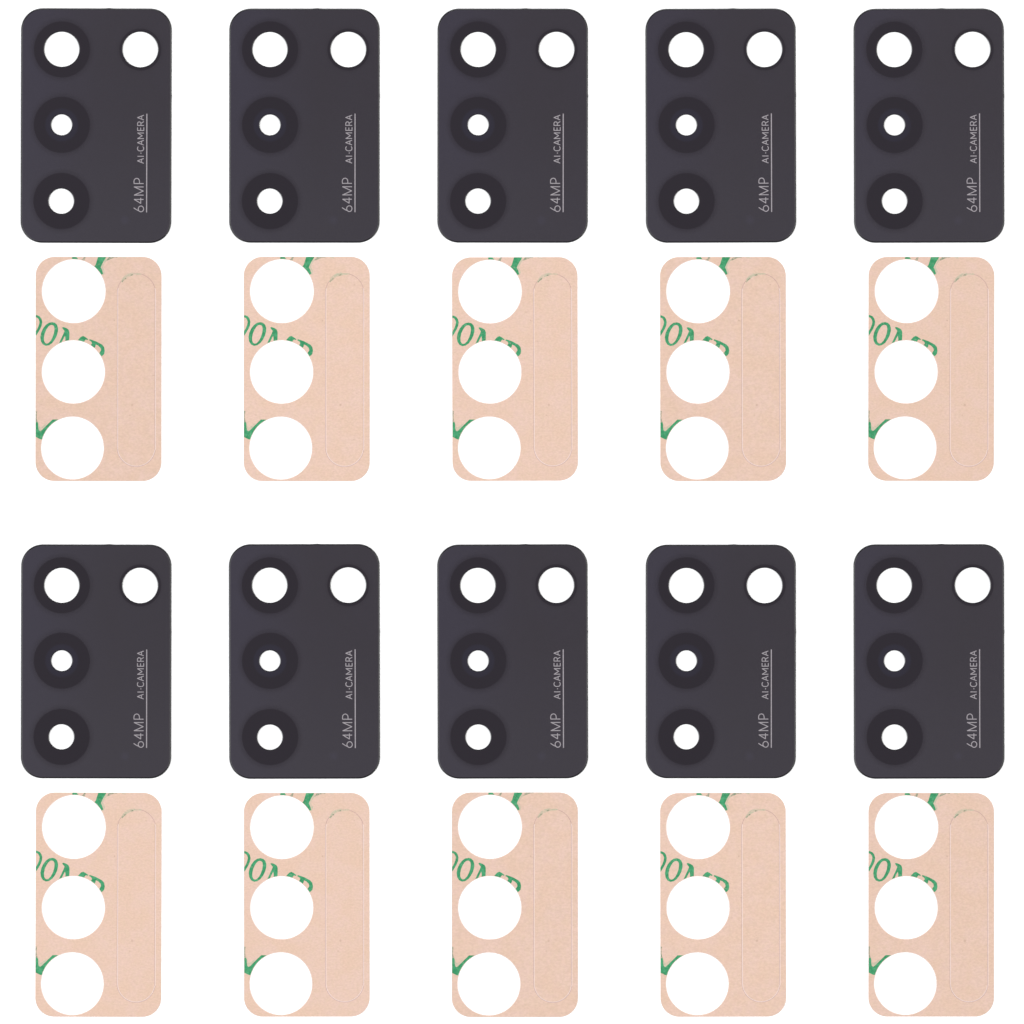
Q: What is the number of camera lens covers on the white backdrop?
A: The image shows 10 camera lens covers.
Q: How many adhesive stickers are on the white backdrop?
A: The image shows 10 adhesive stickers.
